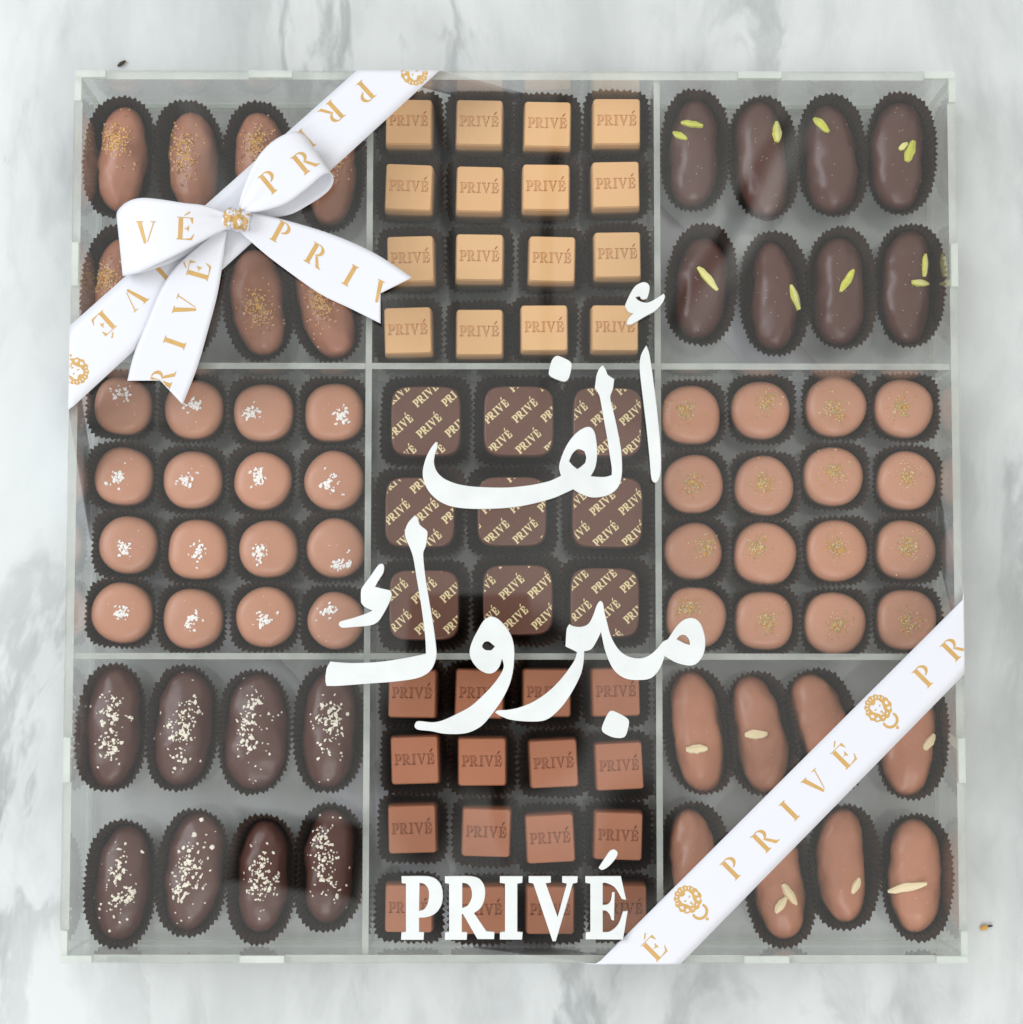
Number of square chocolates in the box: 41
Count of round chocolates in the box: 32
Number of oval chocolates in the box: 31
